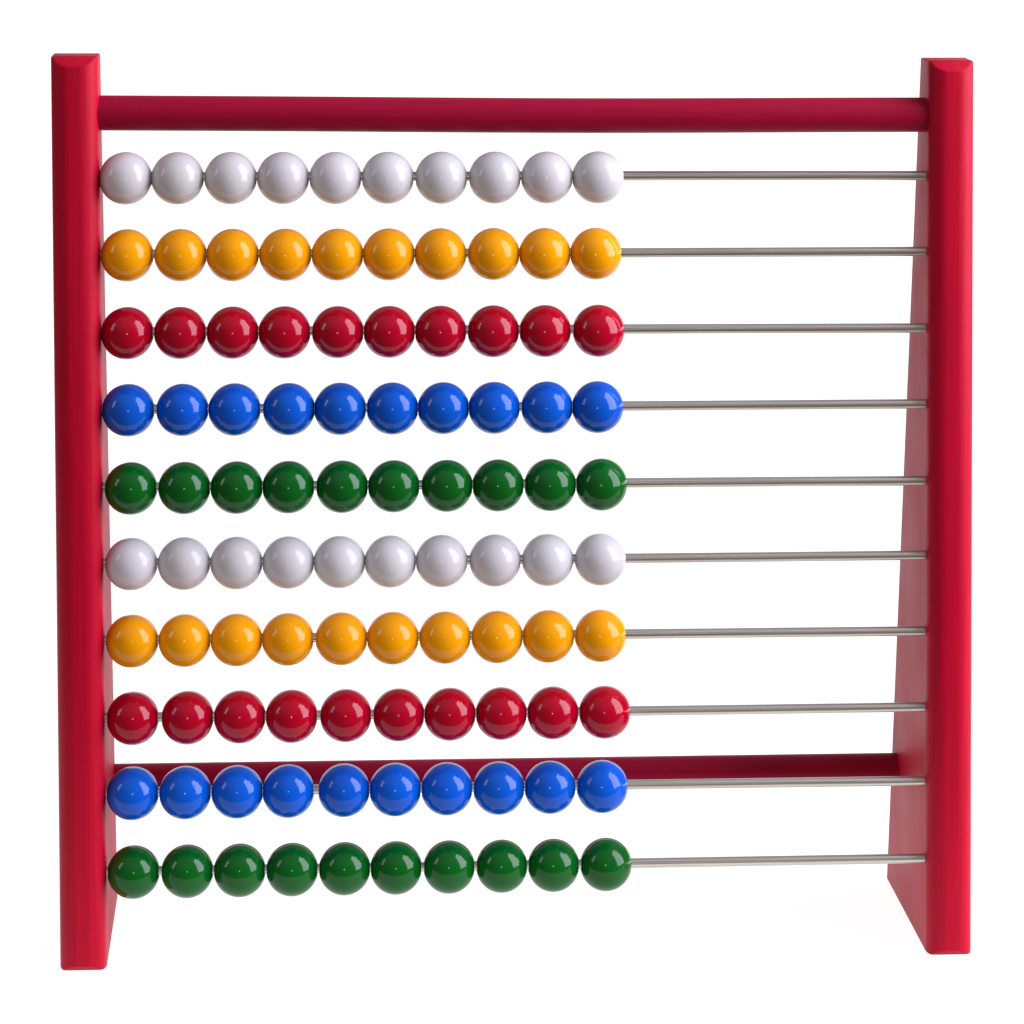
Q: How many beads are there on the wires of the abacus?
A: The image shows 100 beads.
